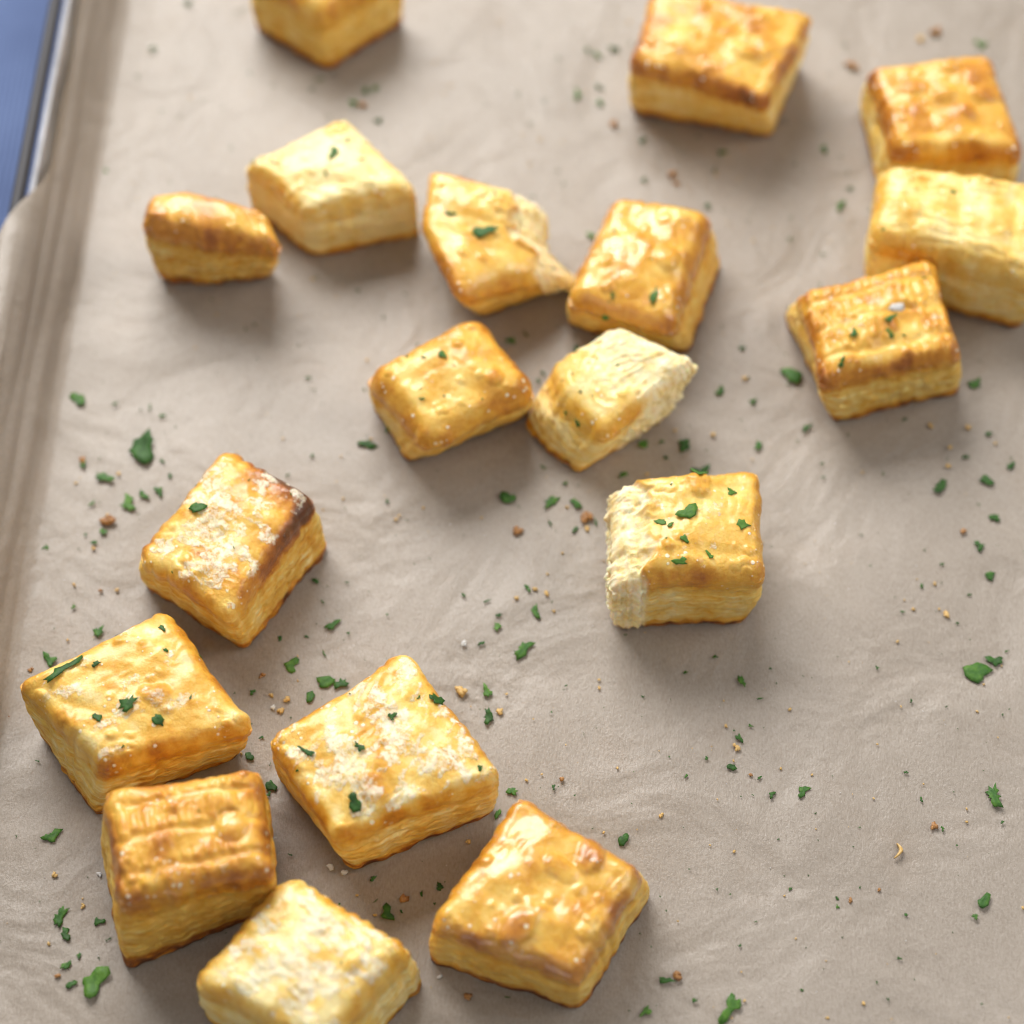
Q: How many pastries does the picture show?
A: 18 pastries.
